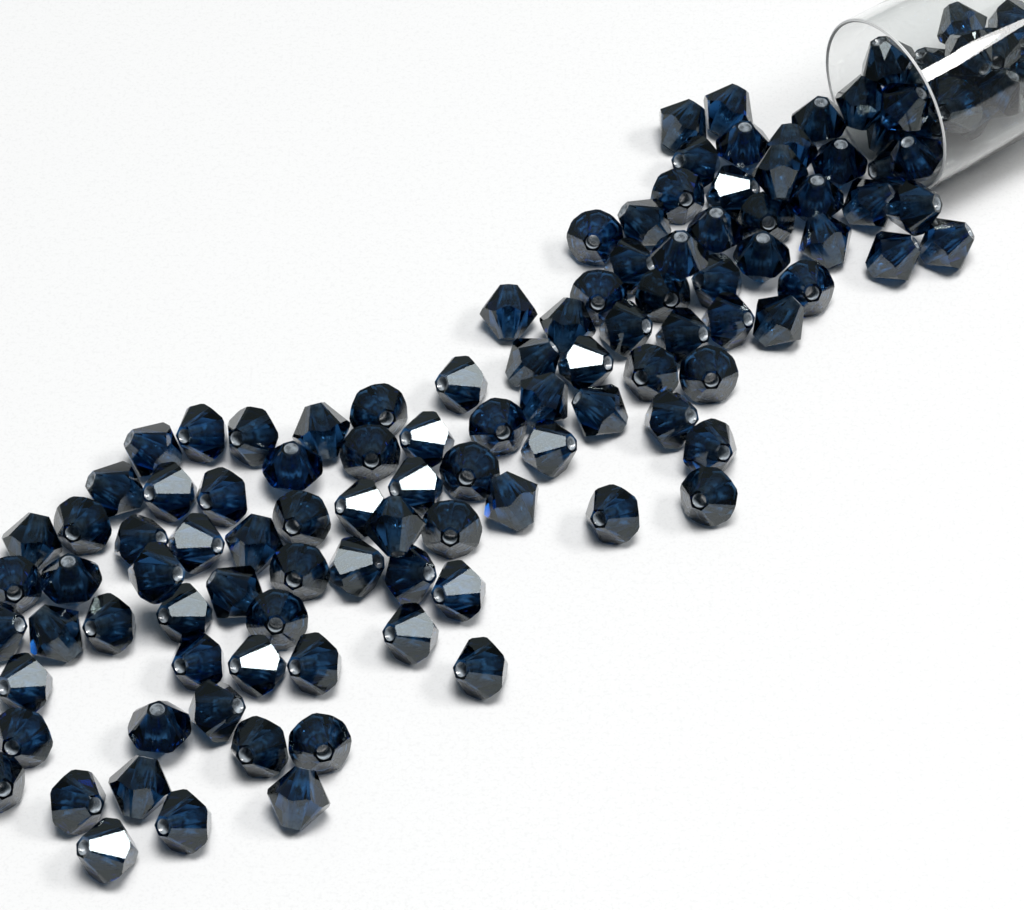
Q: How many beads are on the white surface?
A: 119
